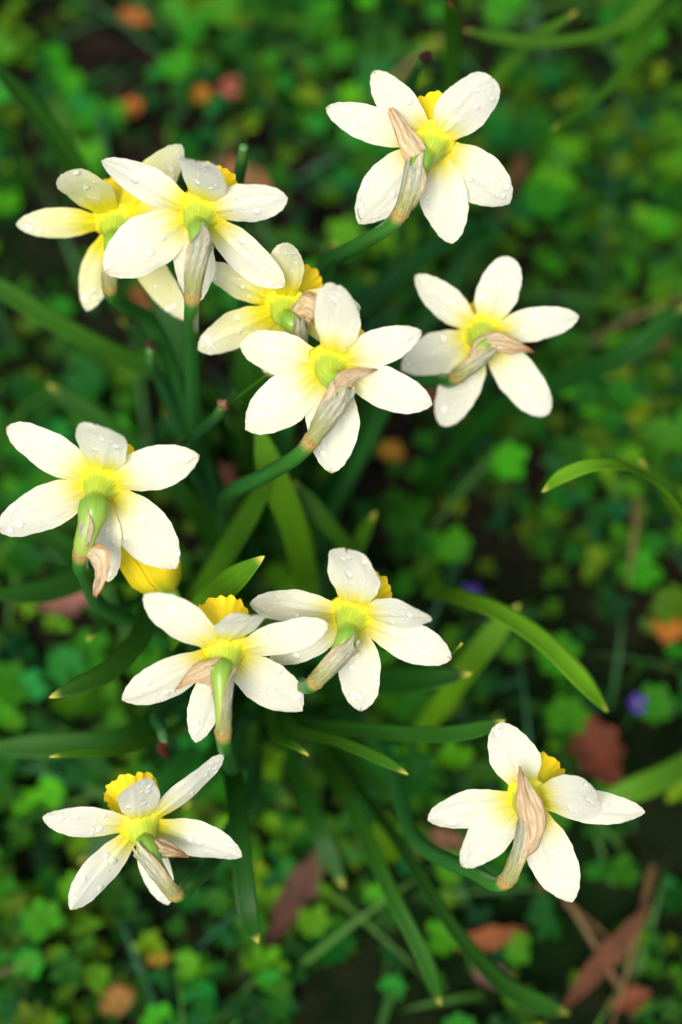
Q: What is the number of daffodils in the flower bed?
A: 11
